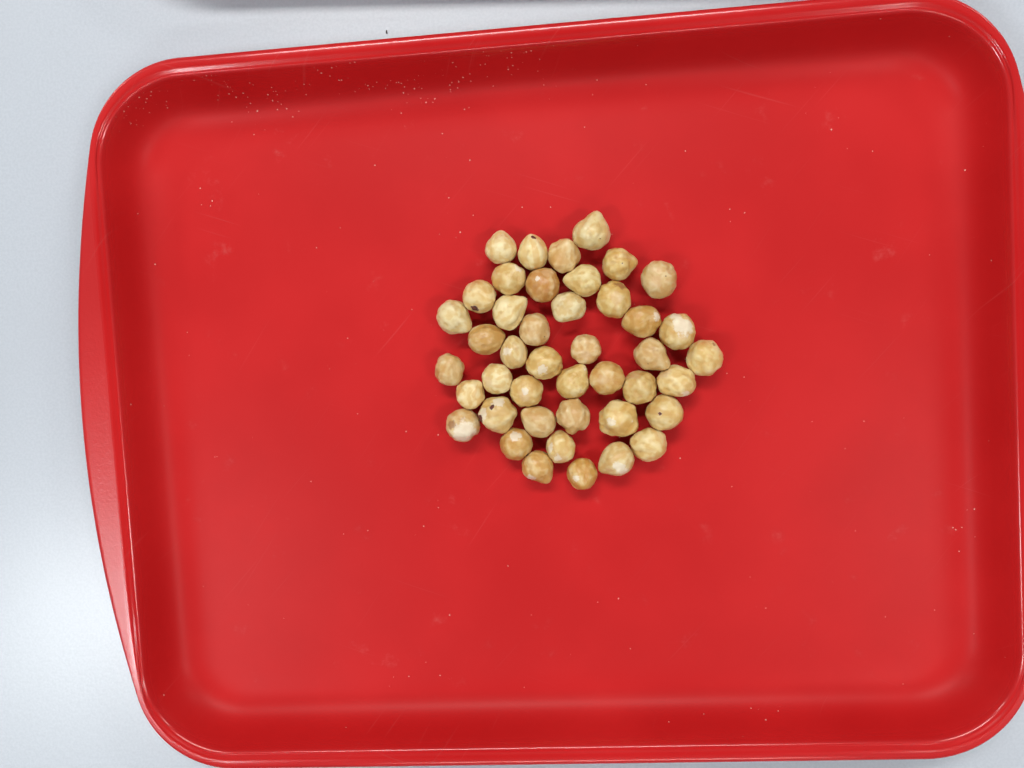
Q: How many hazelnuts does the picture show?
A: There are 43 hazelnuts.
